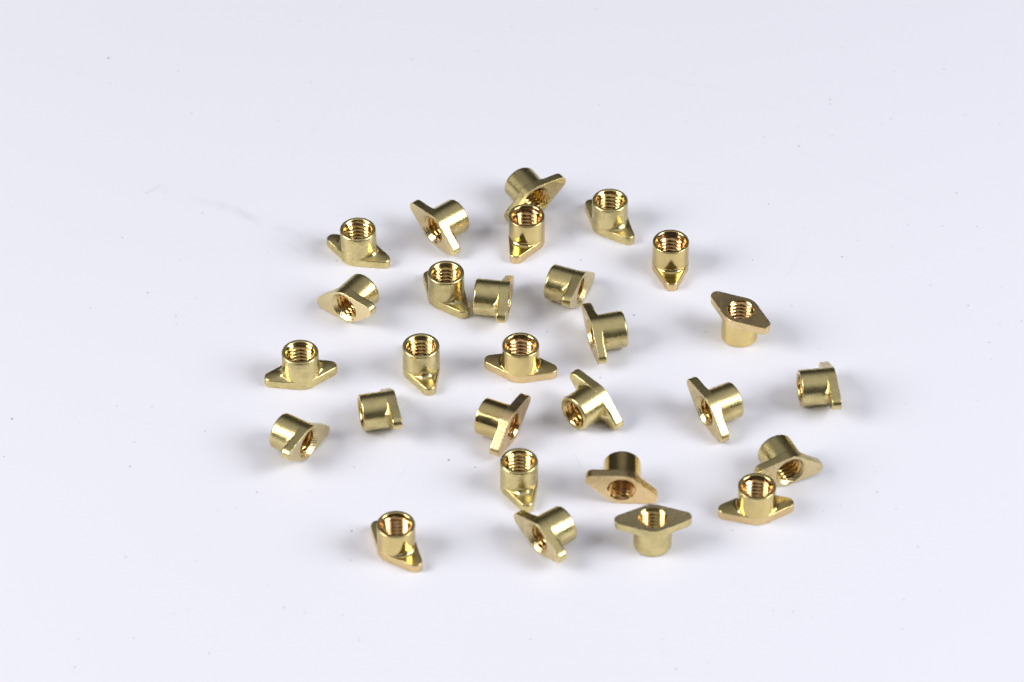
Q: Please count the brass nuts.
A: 28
